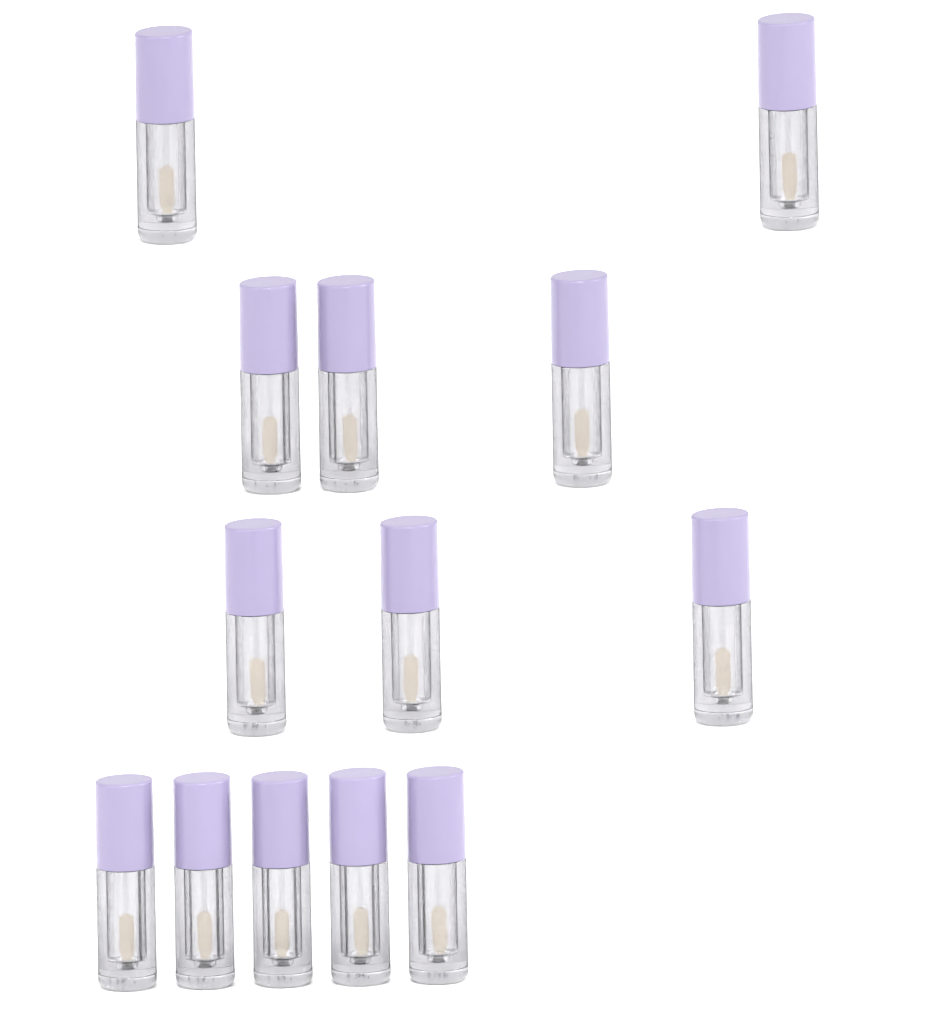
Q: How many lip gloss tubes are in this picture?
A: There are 13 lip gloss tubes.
